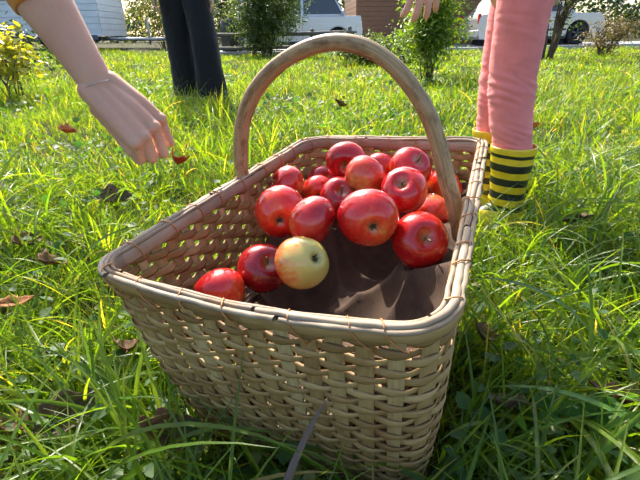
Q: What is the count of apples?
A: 18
